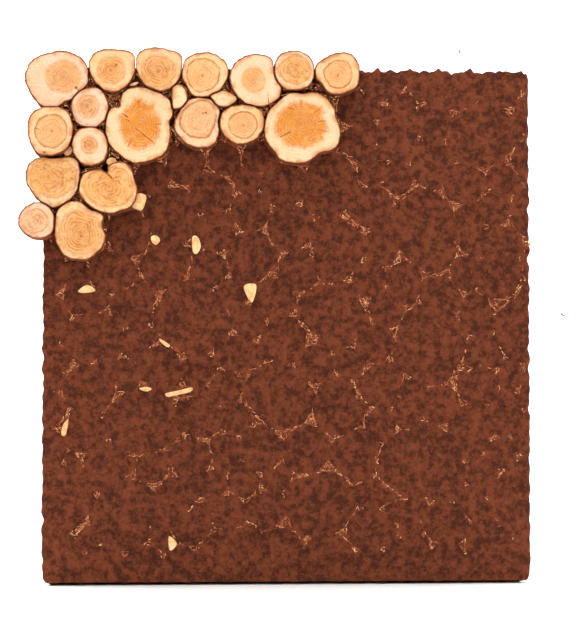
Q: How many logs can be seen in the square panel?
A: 20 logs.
